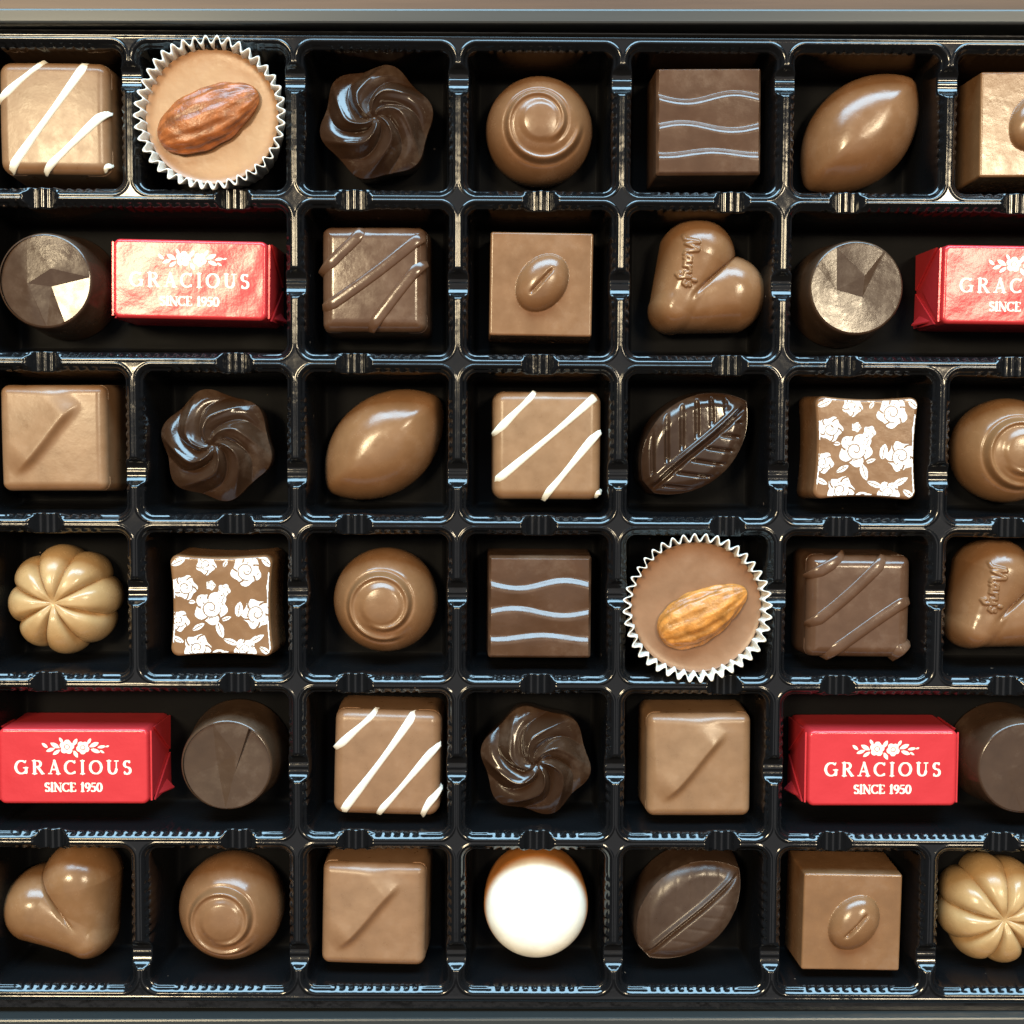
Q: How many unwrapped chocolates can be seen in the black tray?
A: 38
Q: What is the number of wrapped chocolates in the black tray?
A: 4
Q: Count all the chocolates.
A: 42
